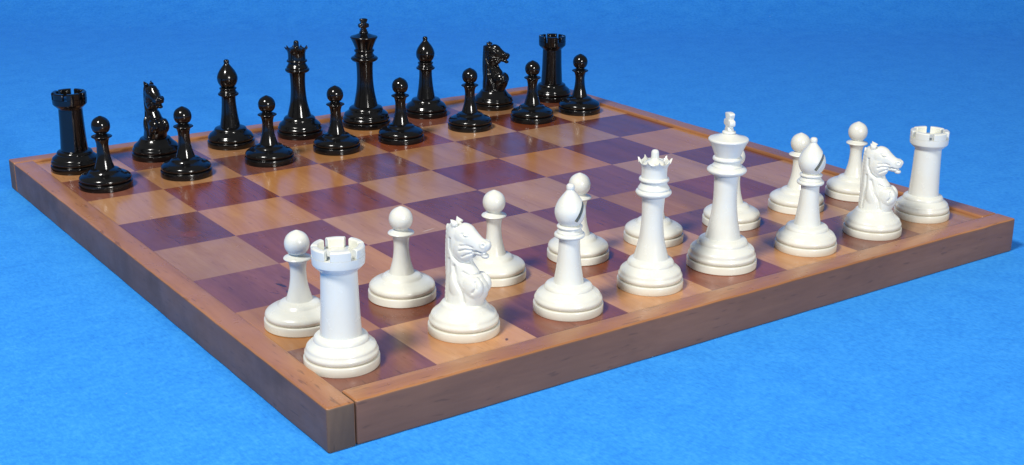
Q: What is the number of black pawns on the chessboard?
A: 8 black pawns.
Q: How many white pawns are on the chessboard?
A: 8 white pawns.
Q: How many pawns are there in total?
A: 16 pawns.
